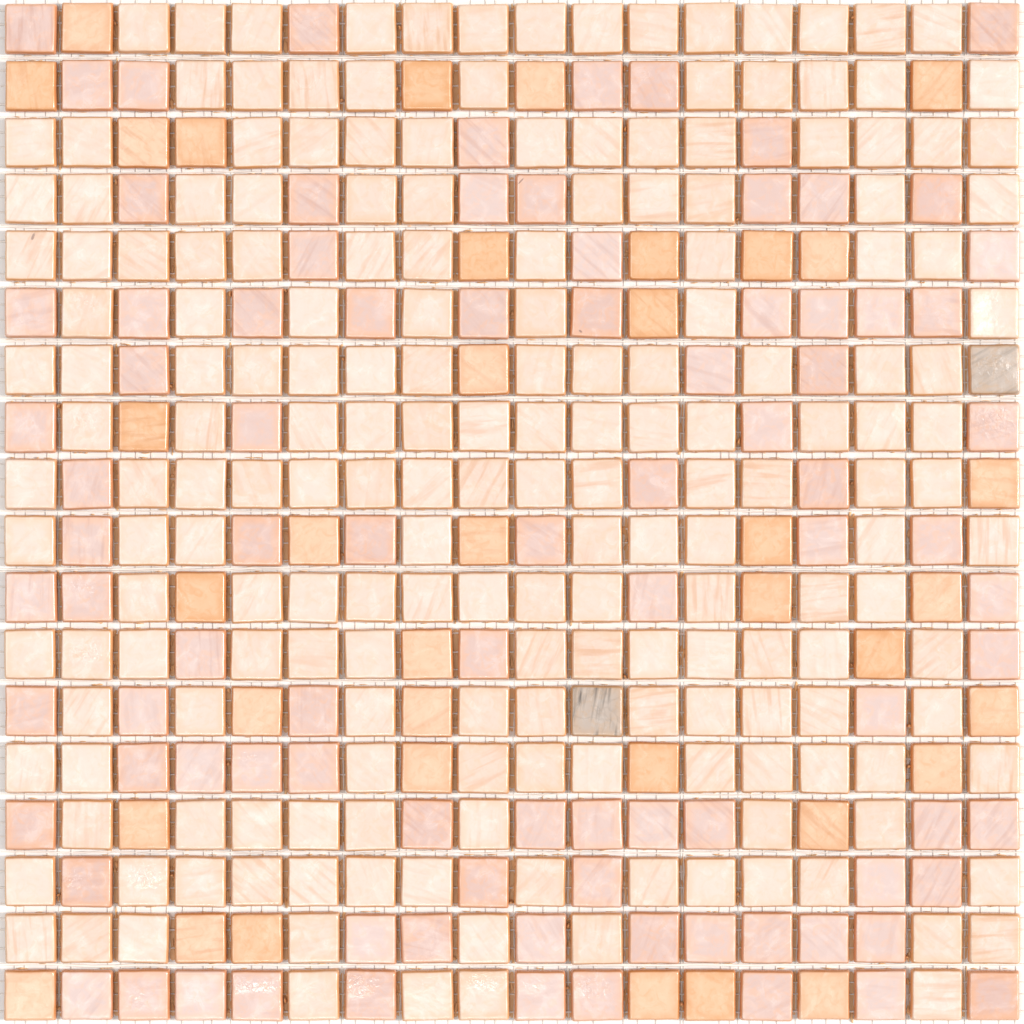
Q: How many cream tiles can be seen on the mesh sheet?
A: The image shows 194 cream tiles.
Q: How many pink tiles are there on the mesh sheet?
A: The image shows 91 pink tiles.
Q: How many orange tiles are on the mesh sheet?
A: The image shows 37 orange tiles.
